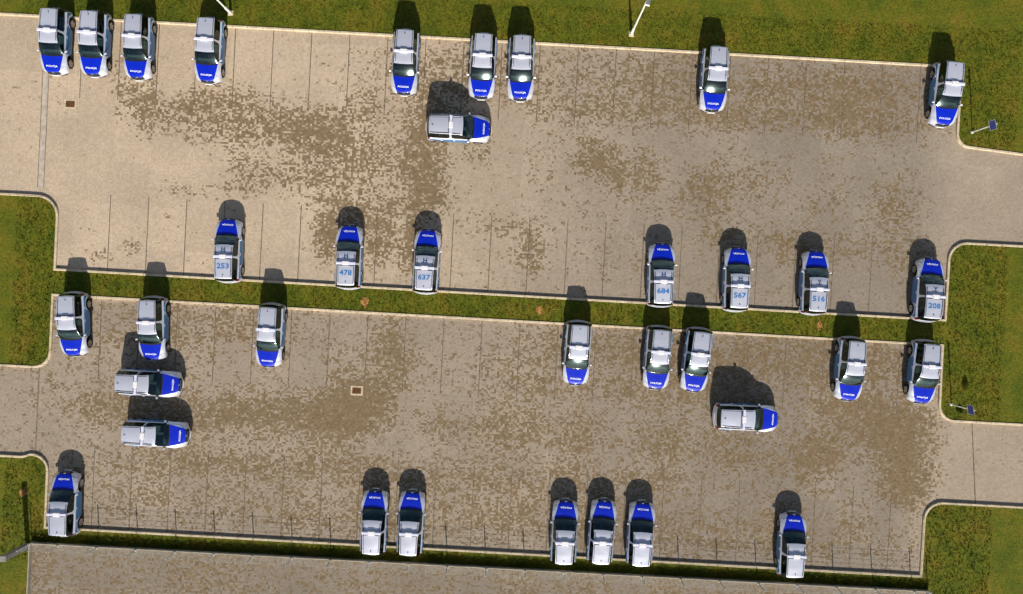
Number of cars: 35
